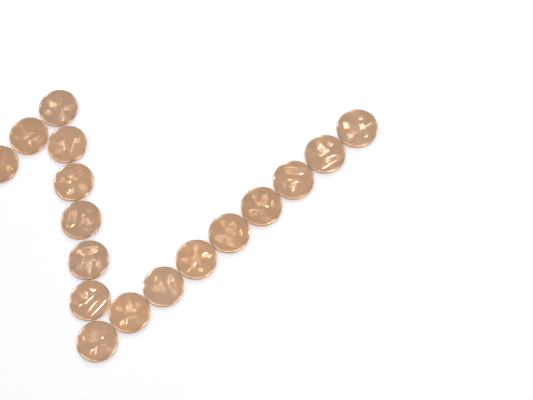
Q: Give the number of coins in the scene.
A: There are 17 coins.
